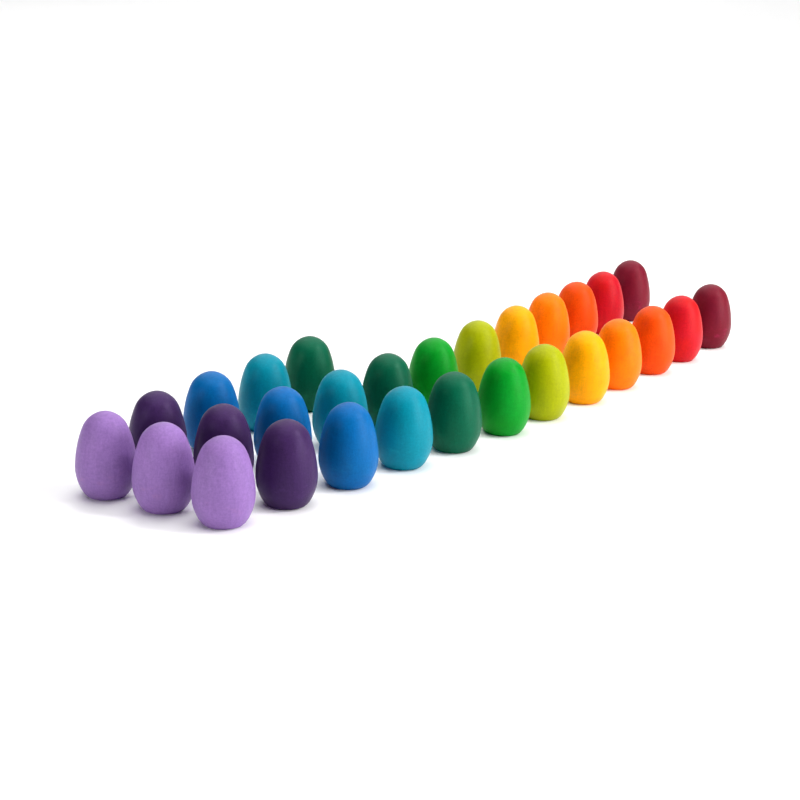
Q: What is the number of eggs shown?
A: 29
